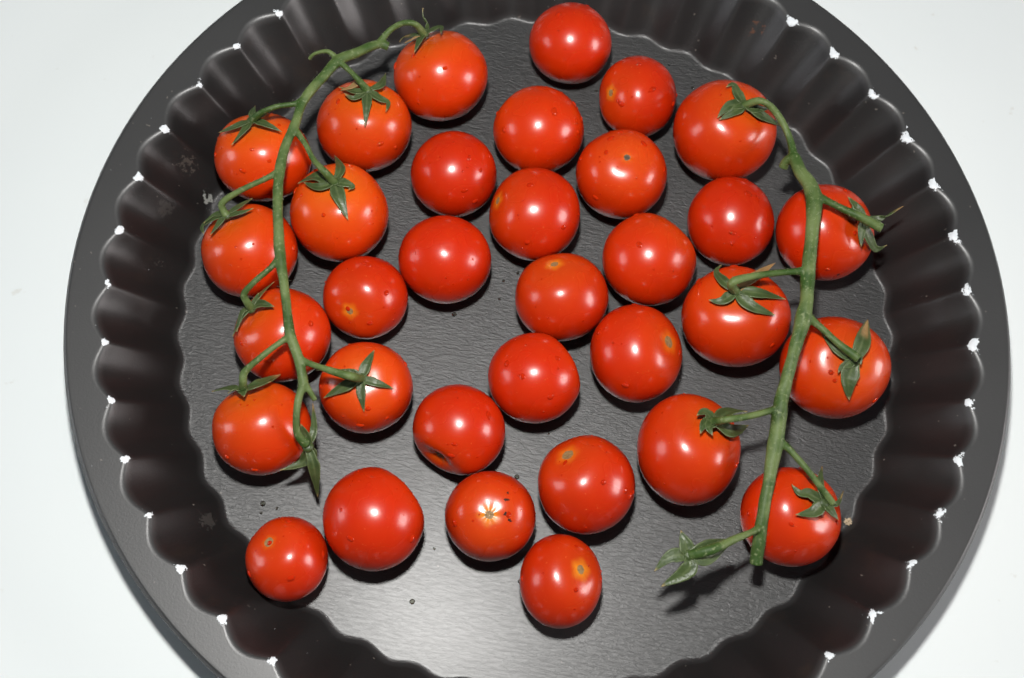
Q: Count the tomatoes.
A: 33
